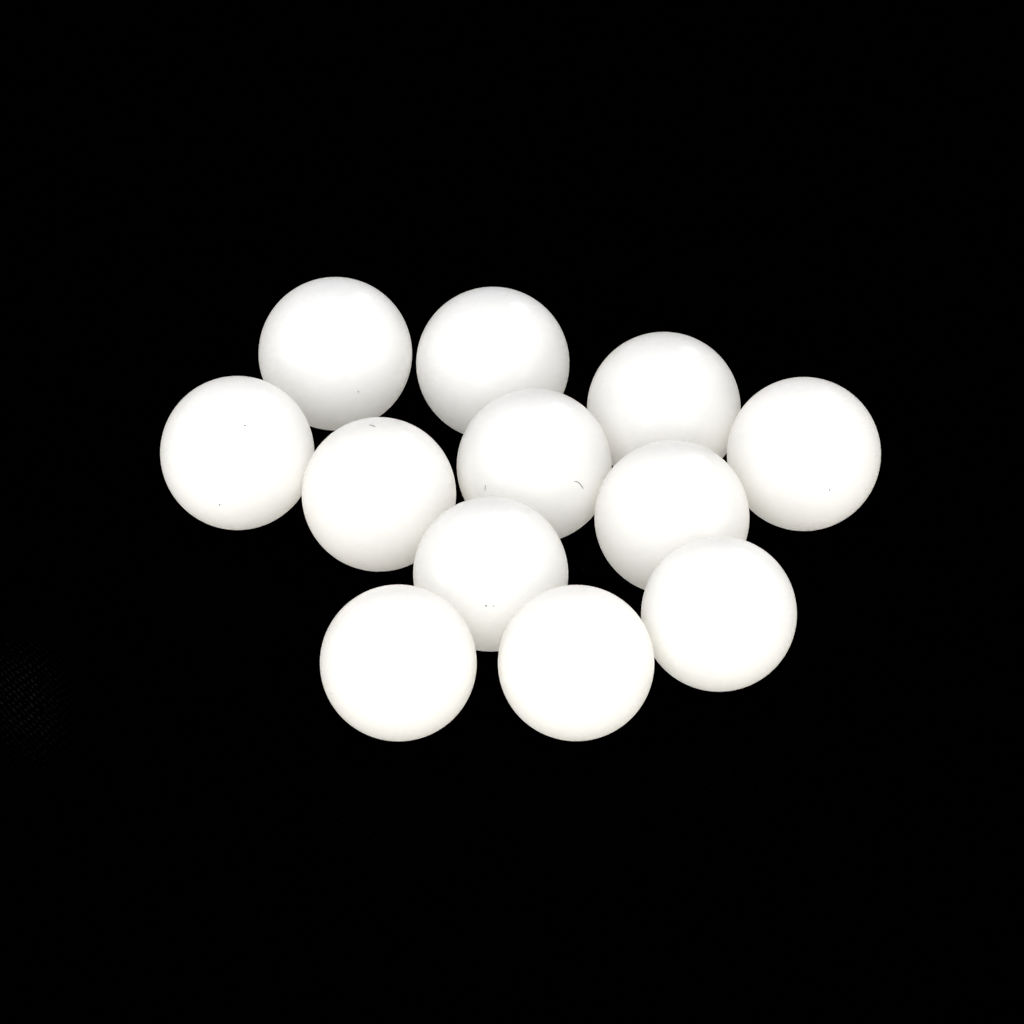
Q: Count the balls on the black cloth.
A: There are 12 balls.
